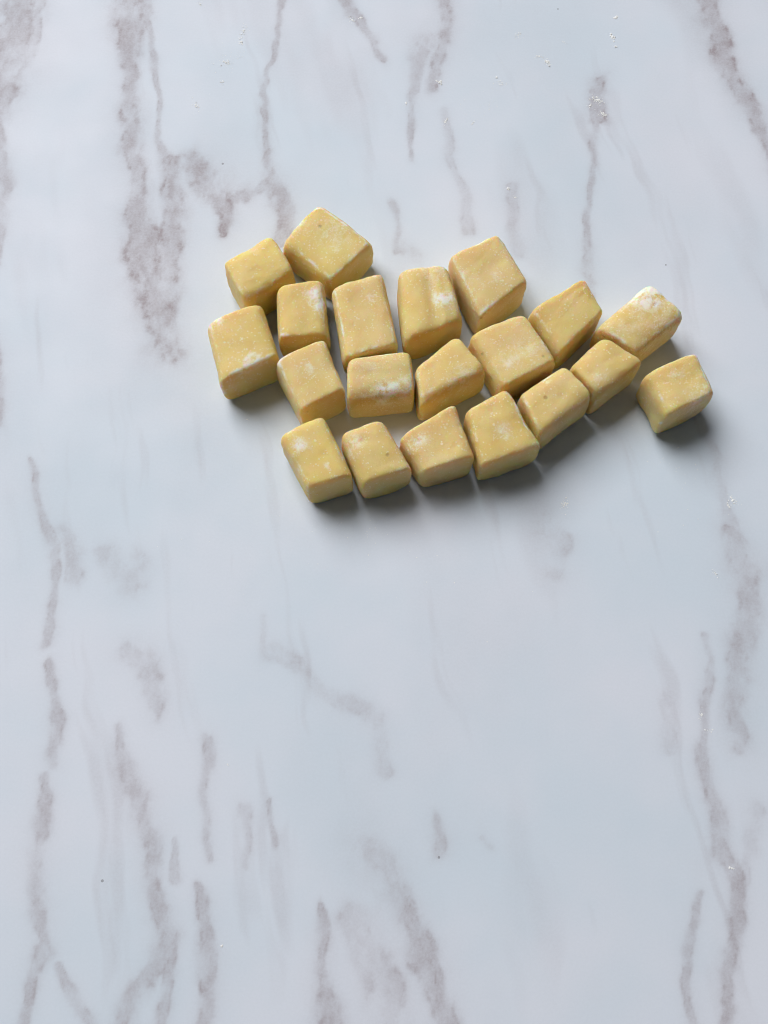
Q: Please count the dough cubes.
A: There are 20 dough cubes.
